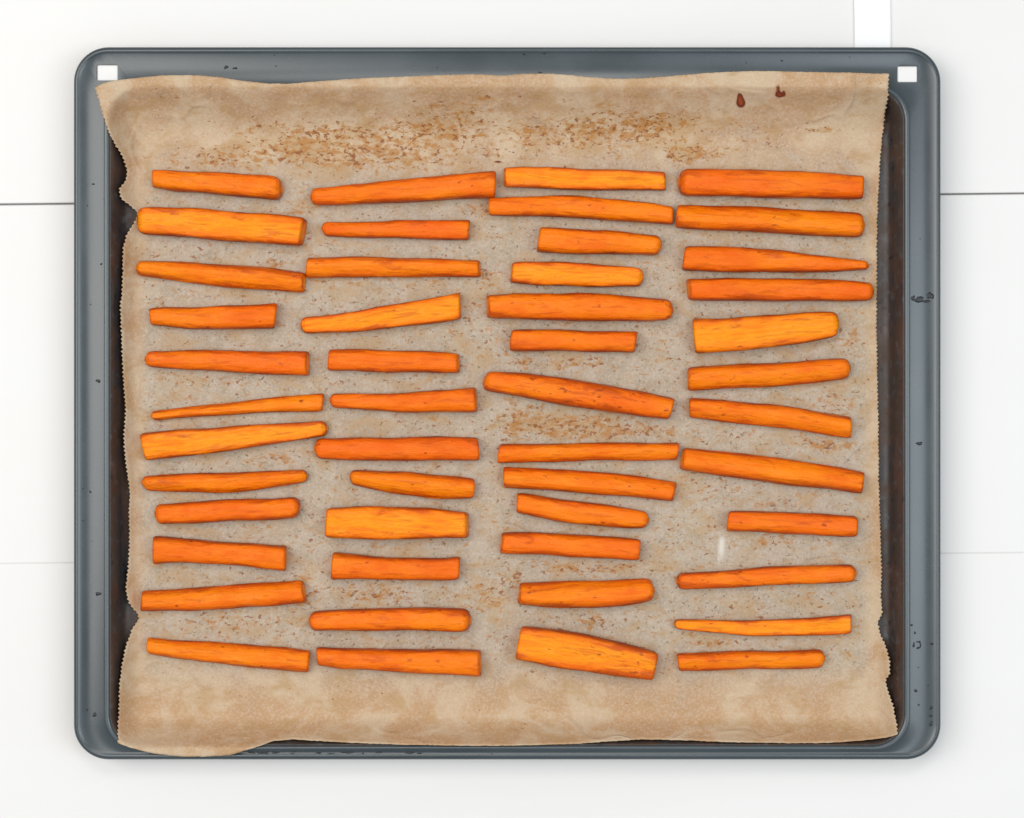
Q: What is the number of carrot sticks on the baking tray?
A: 49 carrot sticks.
